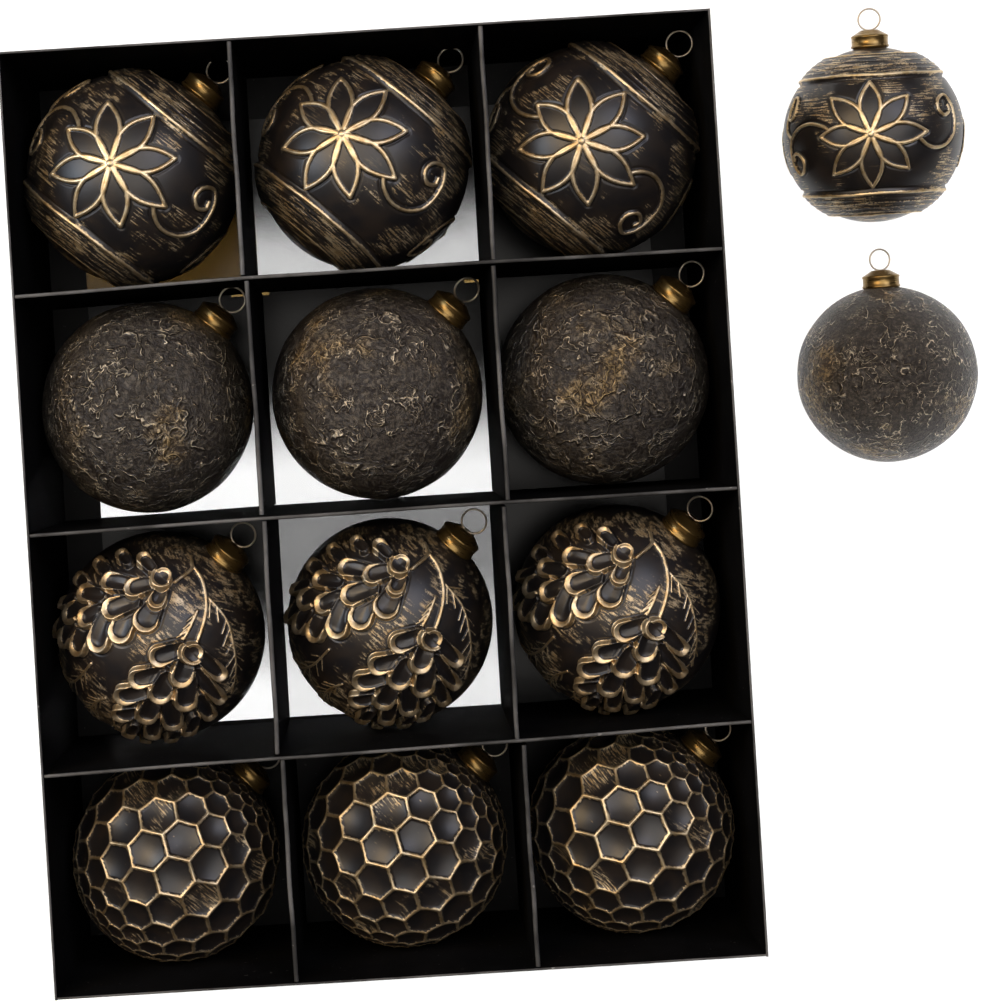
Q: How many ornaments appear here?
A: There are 14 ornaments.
